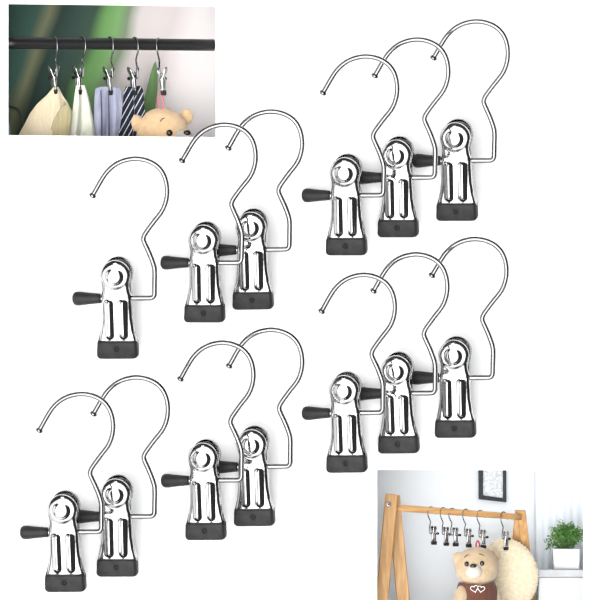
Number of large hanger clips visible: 13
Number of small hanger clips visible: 11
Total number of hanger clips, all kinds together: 24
